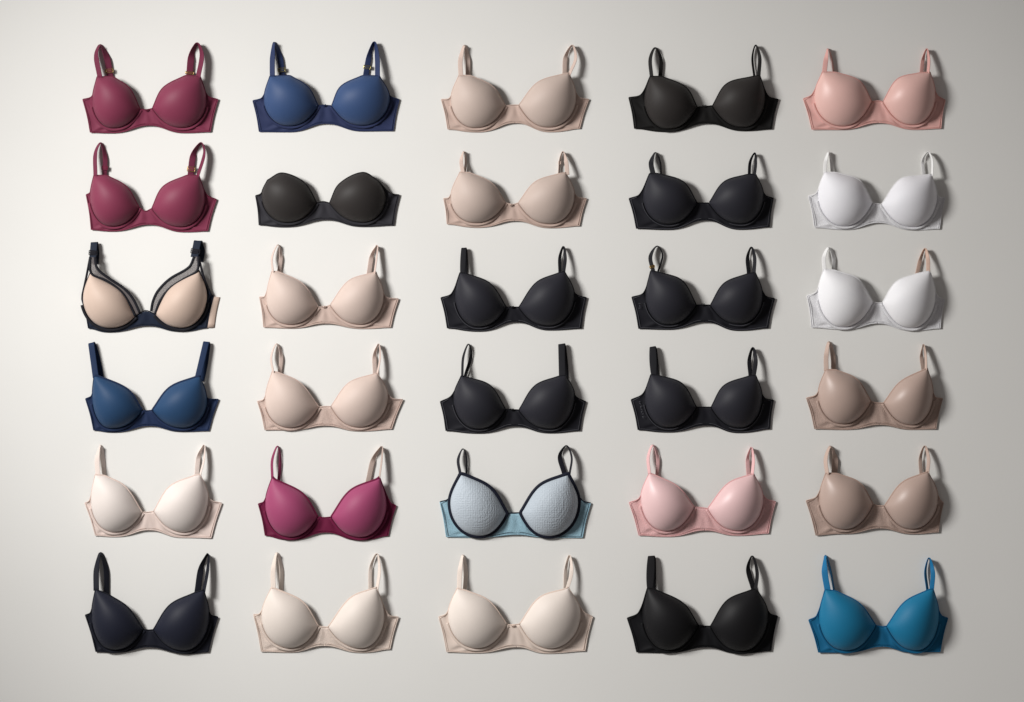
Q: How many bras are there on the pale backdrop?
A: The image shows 30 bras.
